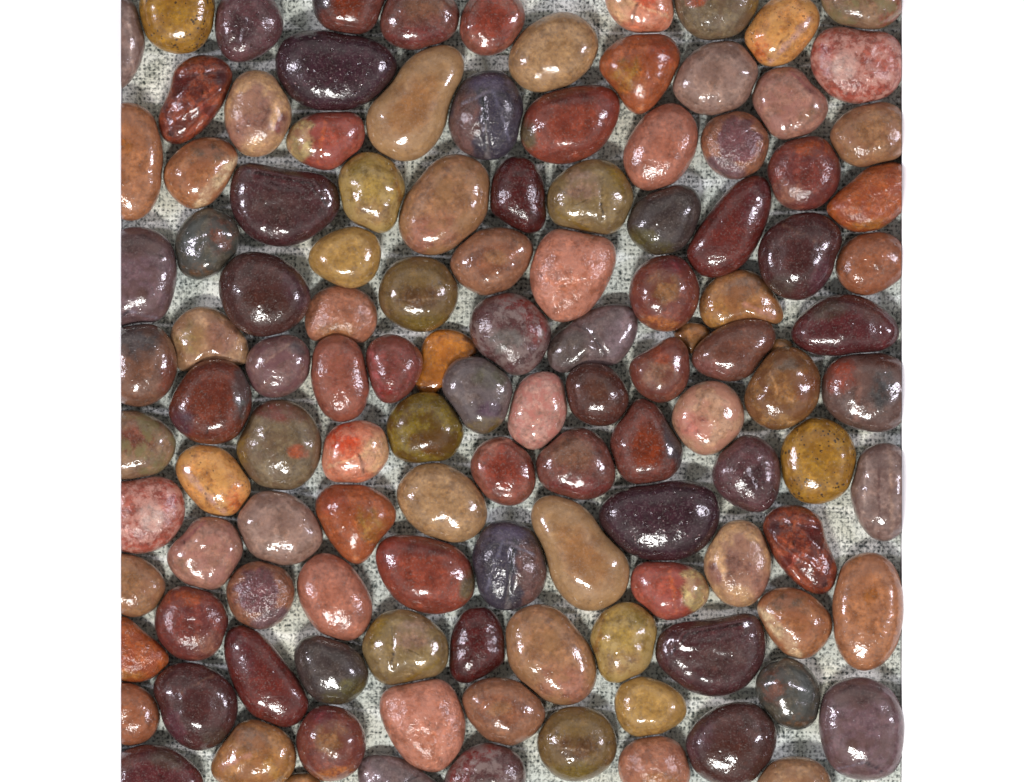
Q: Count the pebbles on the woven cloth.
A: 122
